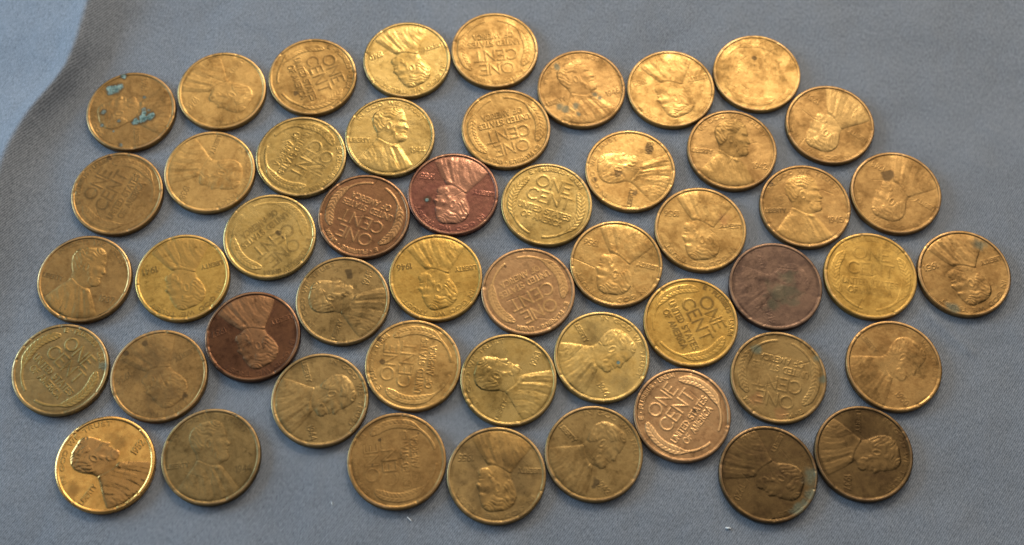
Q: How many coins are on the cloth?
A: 50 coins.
